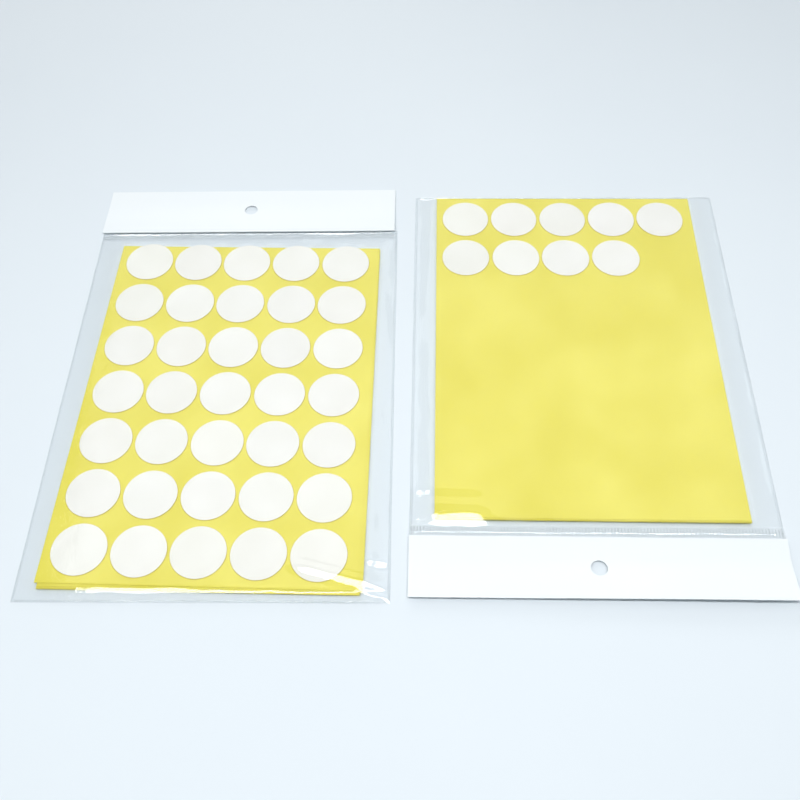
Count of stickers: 44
